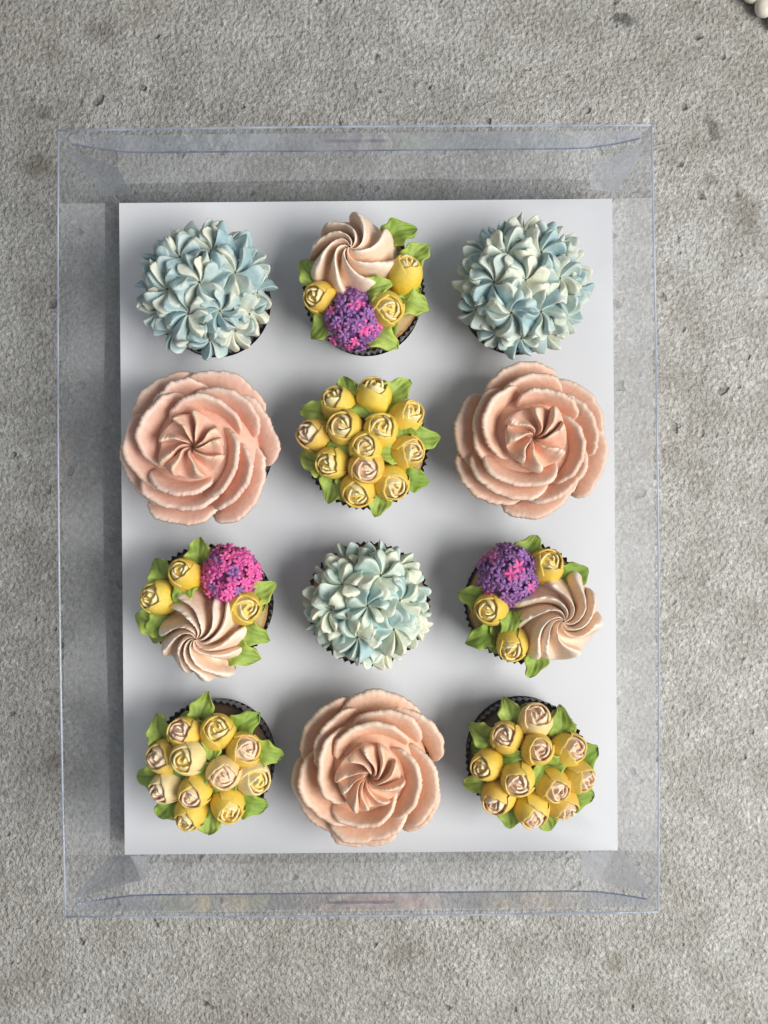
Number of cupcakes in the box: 12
